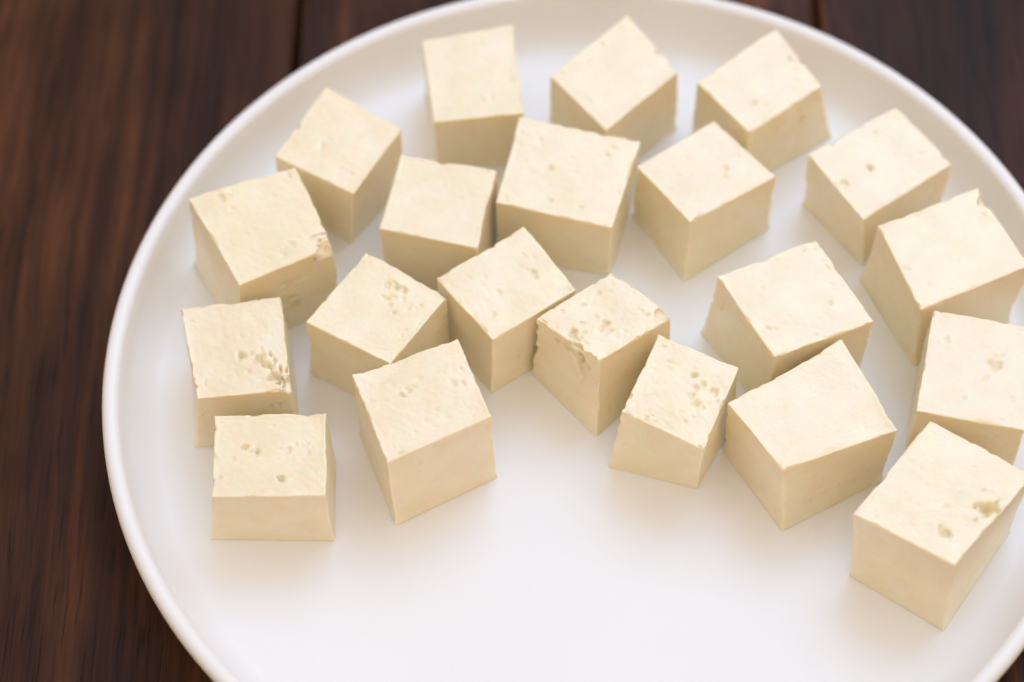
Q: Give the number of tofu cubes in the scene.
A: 21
